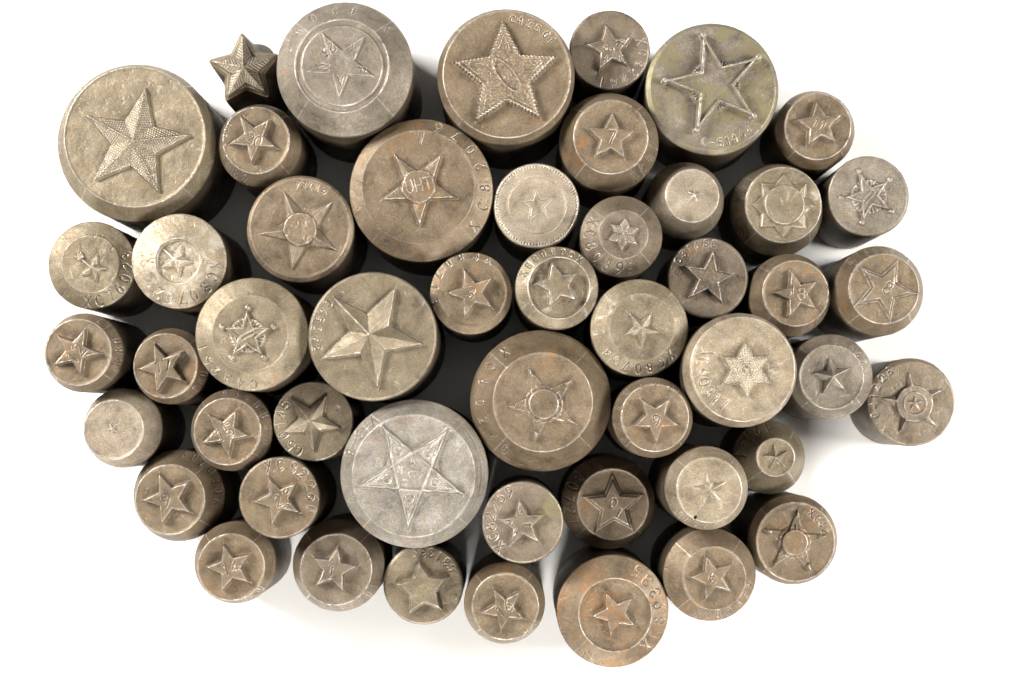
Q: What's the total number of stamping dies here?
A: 50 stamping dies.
